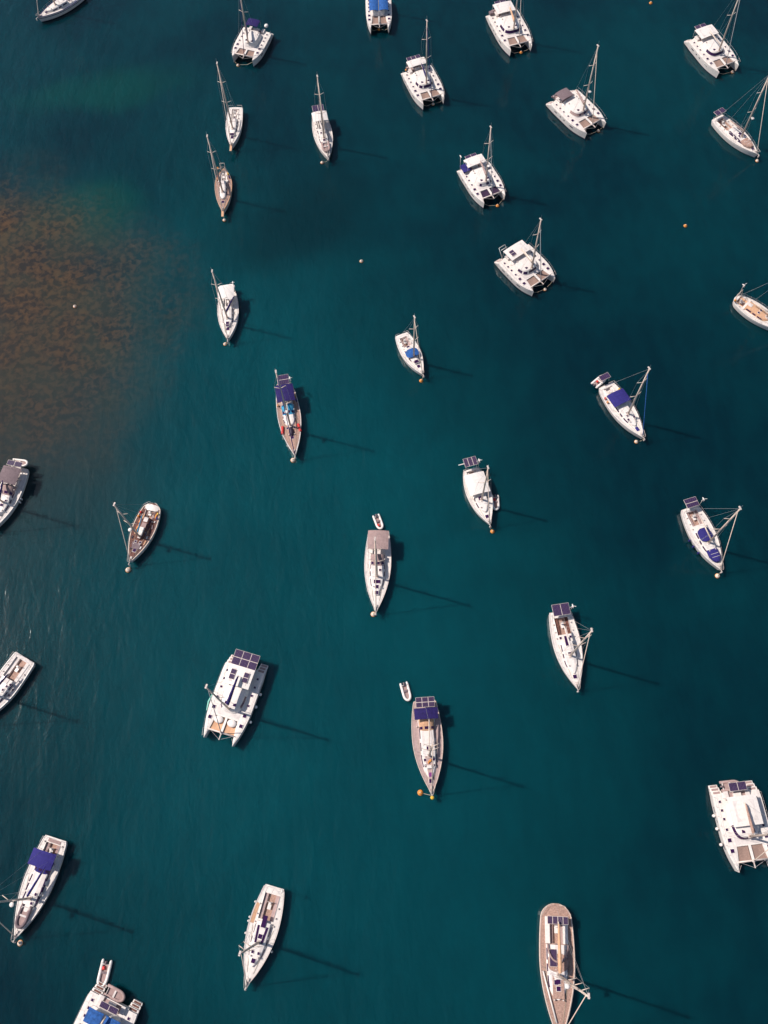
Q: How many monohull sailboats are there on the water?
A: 21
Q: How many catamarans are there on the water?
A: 11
